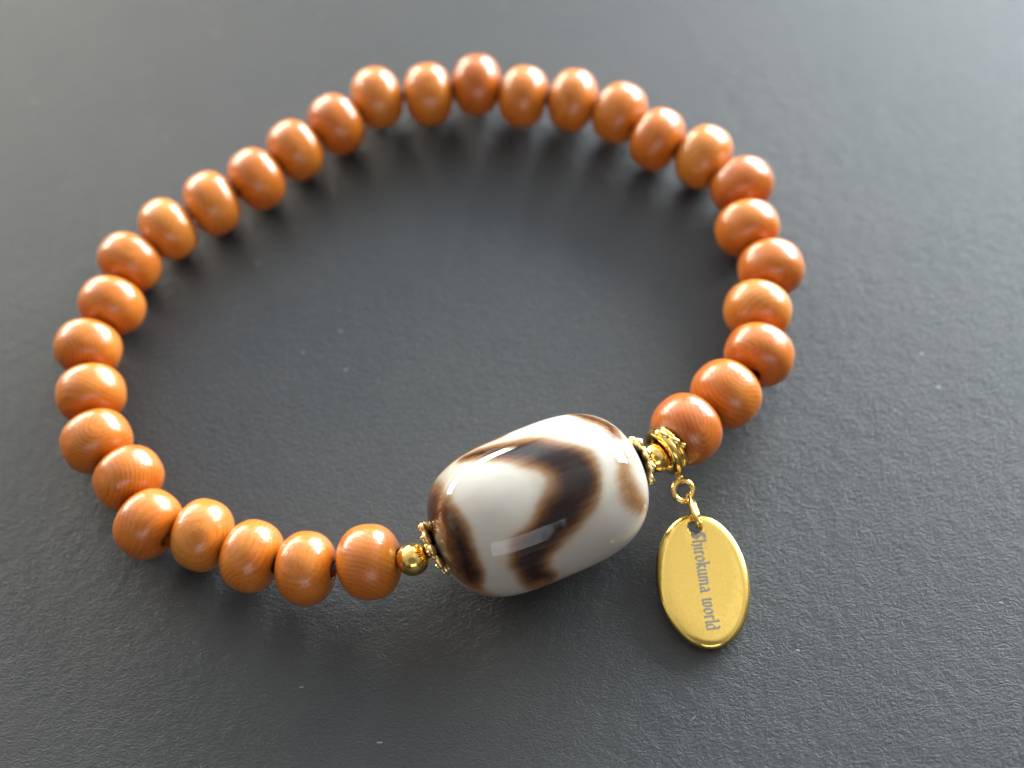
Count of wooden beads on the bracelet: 31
